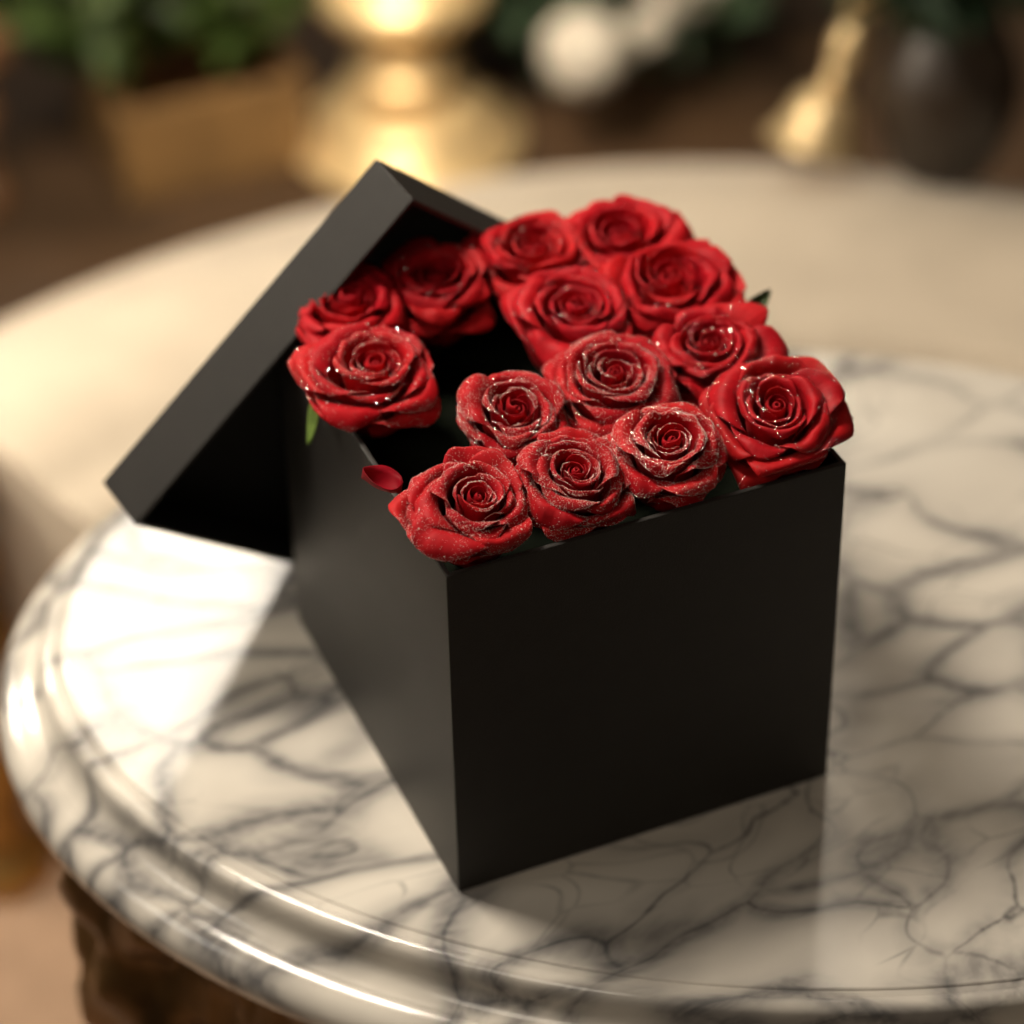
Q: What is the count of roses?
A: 14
